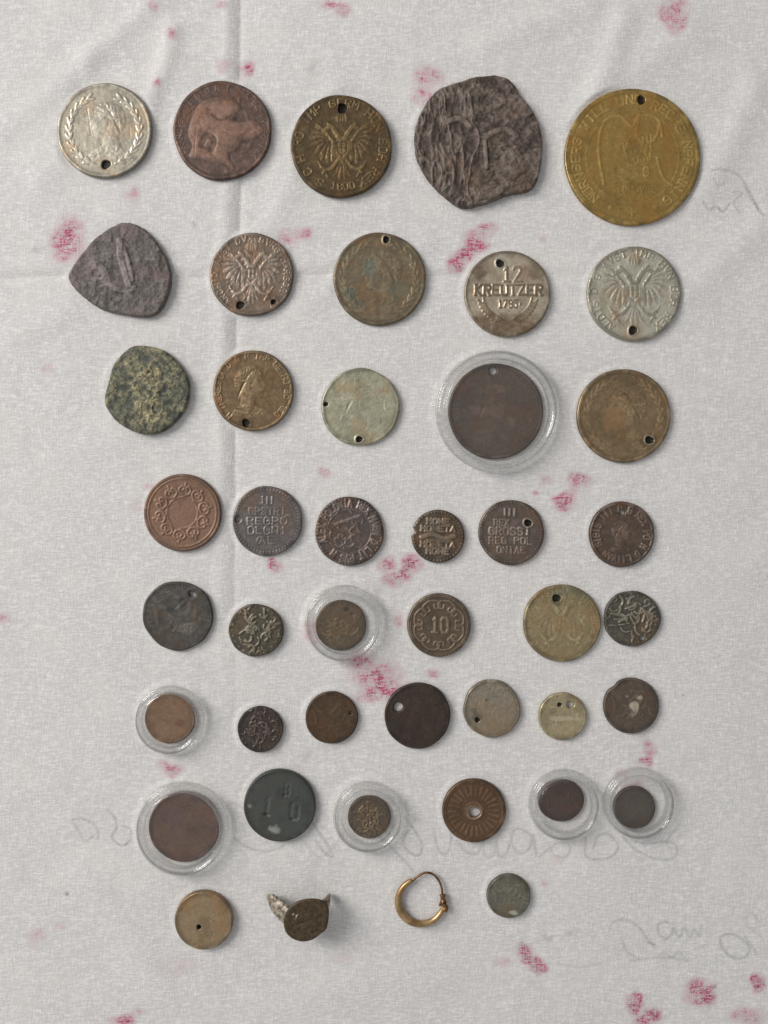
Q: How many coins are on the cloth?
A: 42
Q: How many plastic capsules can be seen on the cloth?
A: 7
